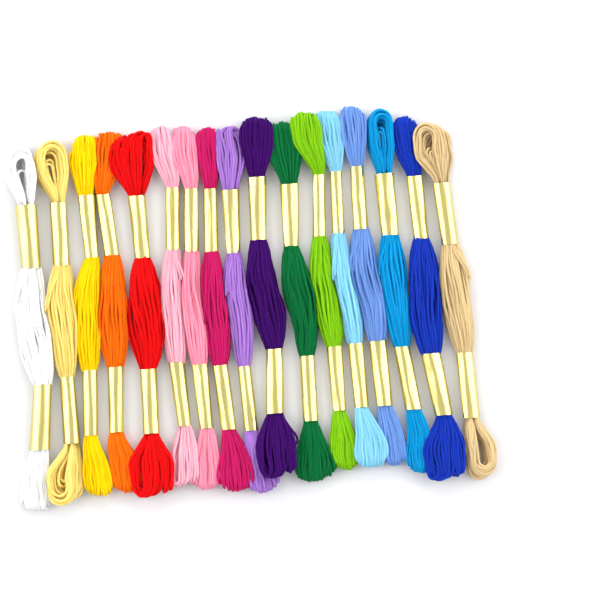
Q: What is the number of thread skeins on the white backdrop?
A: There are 17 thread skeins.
